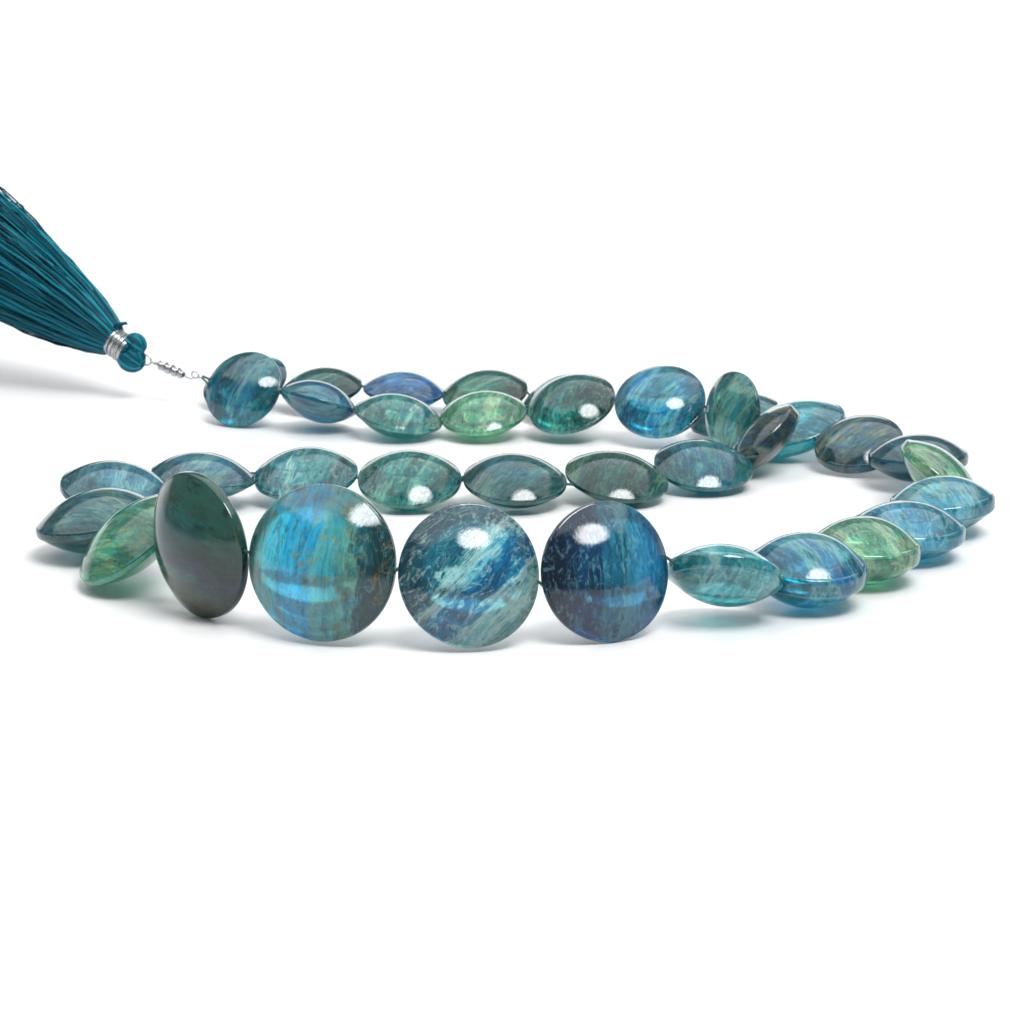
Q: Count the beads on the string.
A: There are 36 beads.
